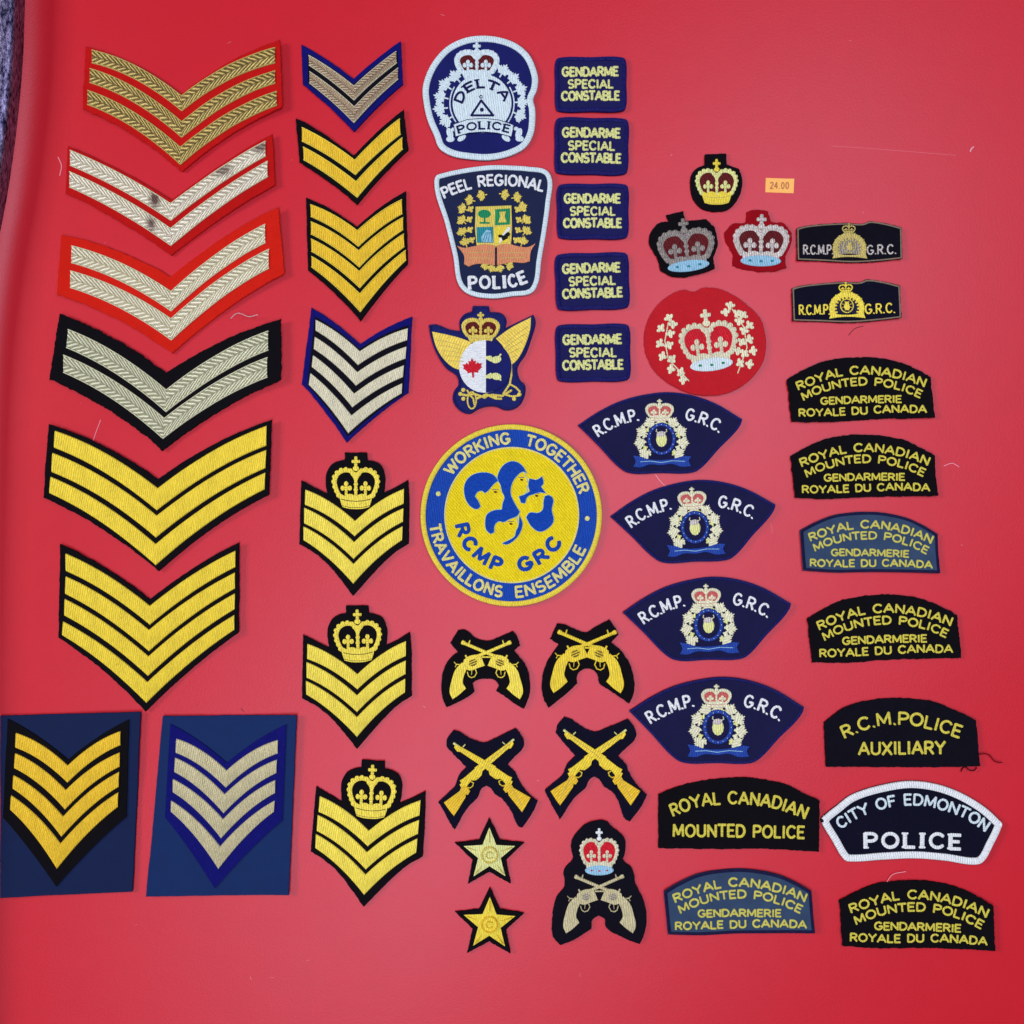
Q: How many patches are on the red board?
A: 50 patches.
